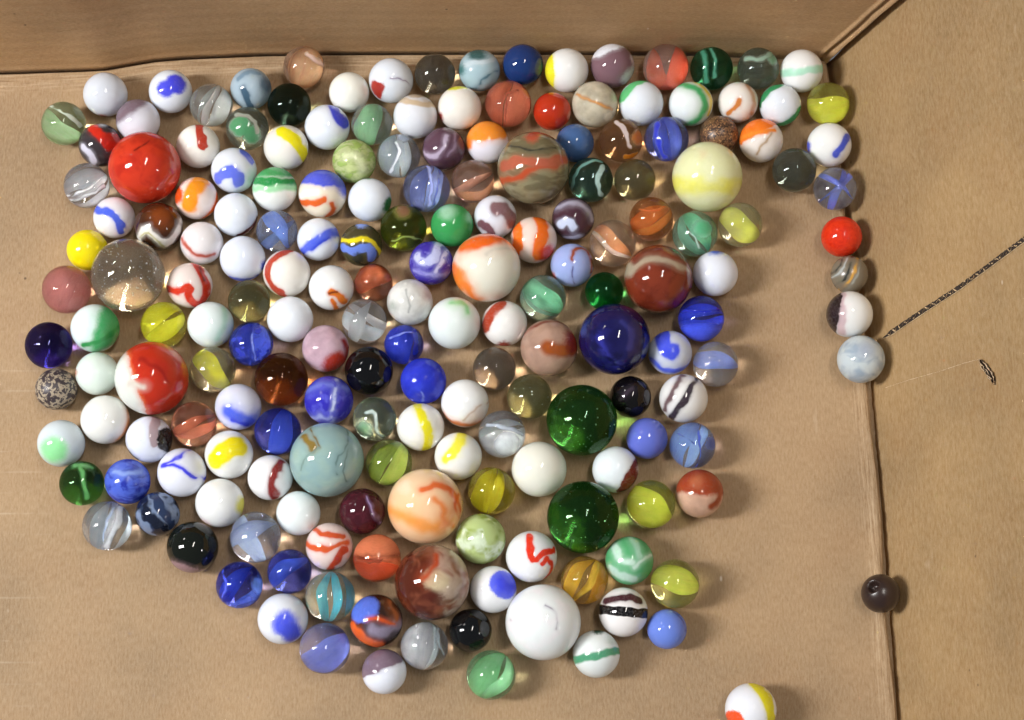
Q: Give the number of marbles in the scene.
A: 185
